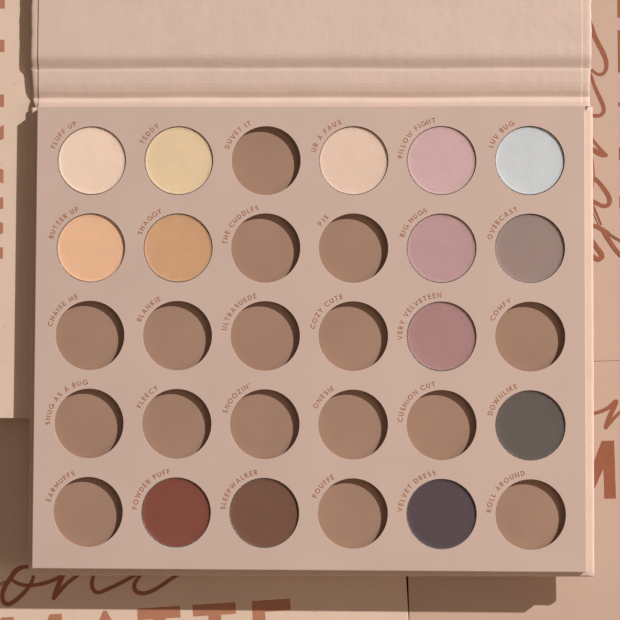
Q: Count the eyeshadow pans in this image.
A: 14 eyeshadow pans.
